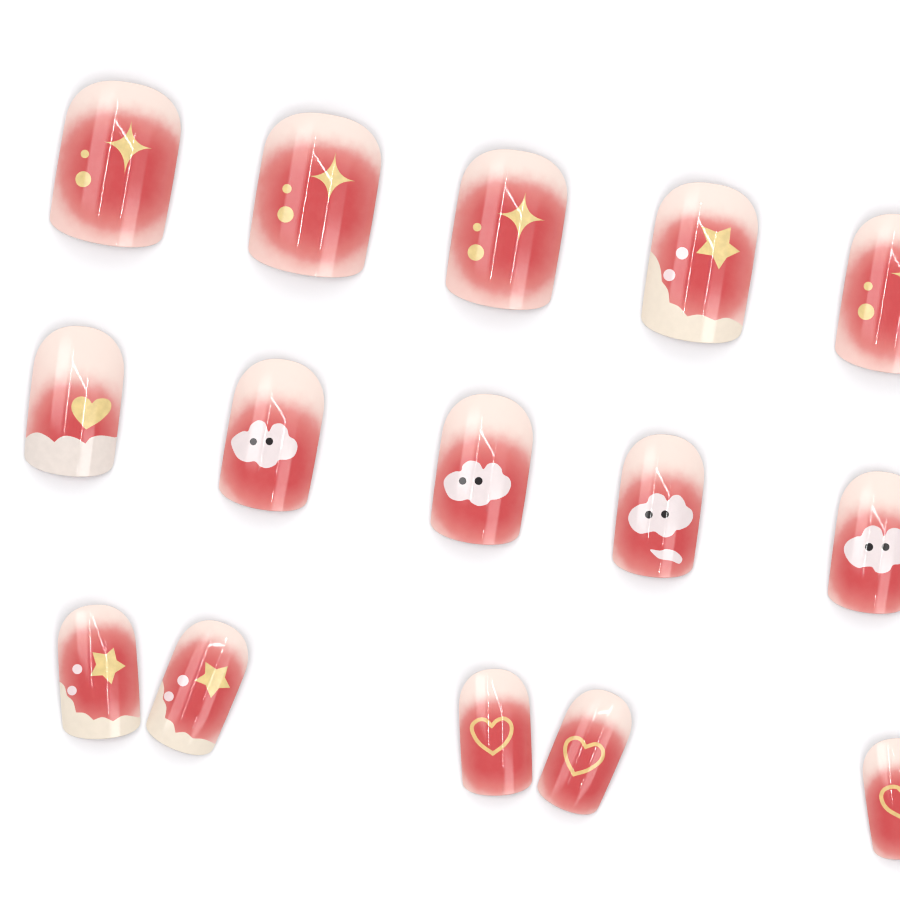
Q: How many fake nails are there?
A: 15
